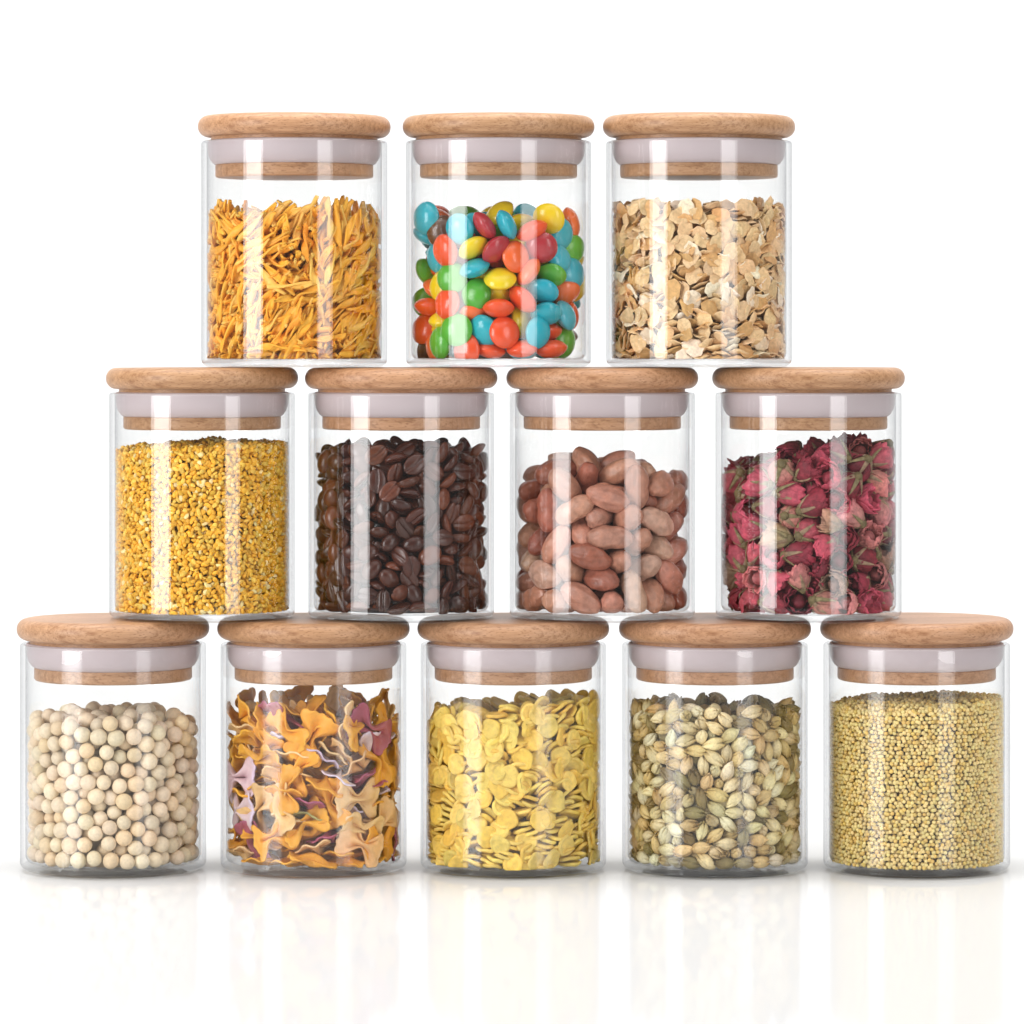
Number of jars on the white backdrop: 12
